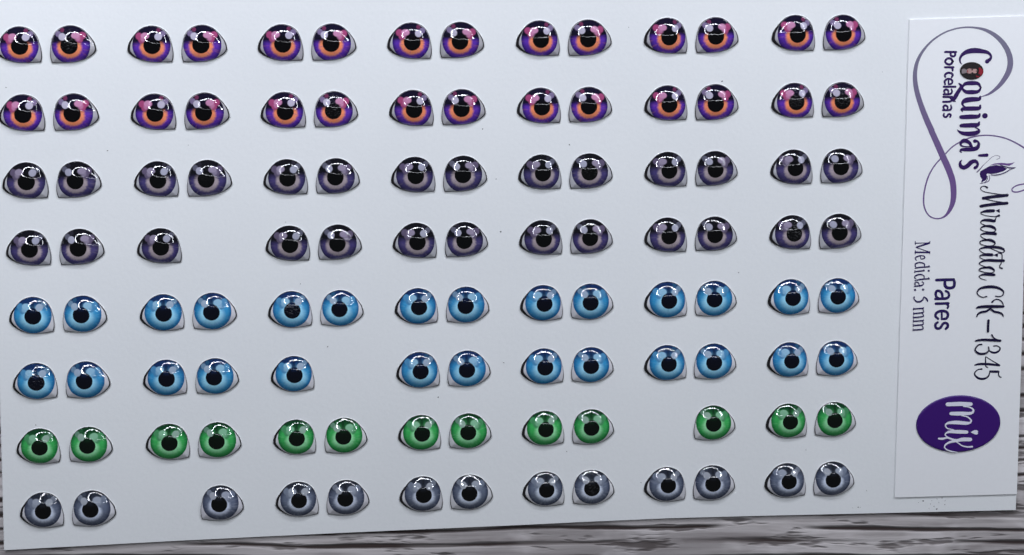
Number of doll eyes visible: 108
